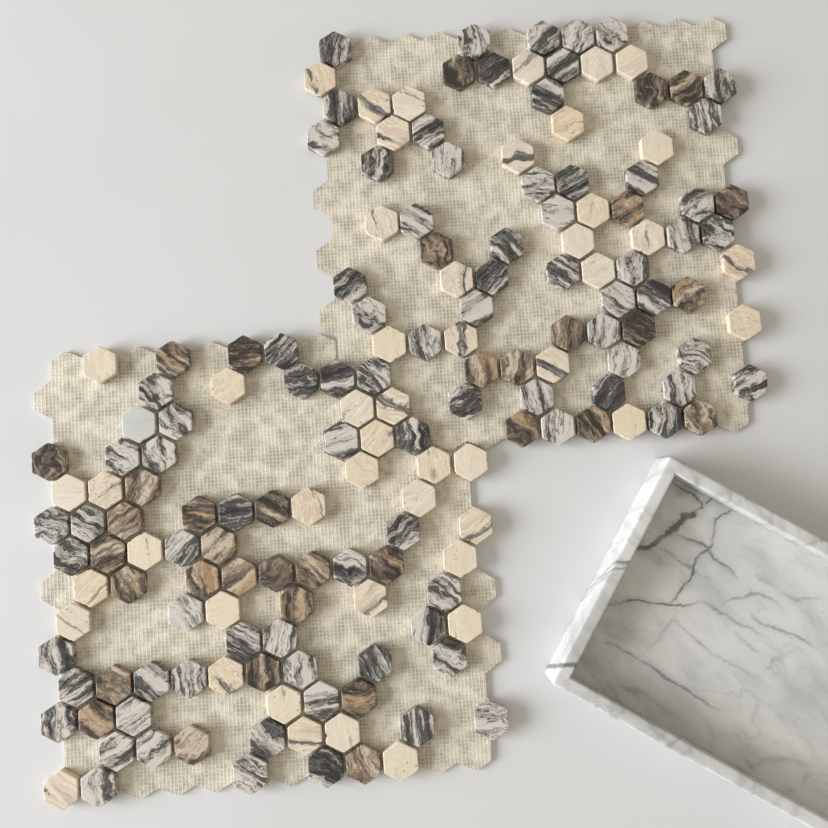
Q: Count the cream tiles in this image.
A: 48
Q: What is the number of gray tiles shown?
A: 83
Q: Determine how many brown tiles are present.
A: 36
